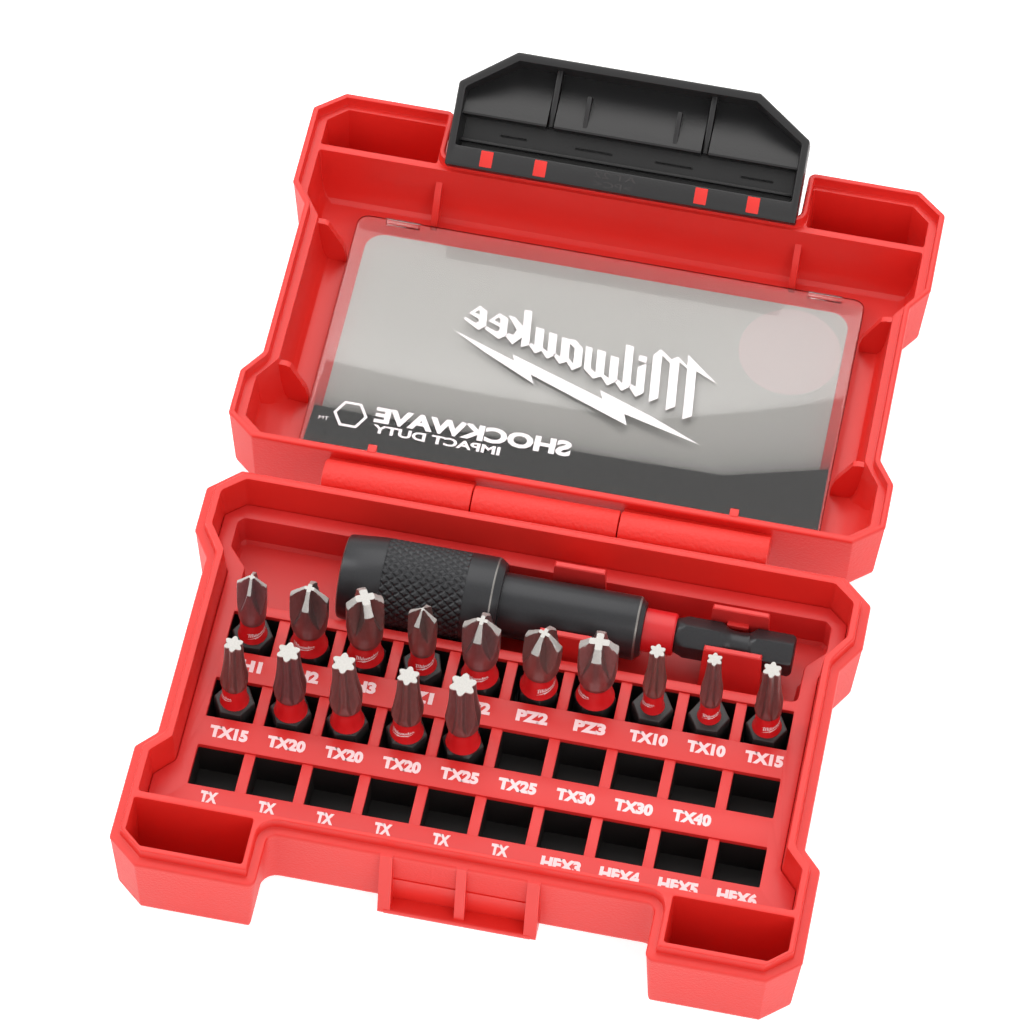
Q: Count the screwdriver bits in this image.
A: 15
